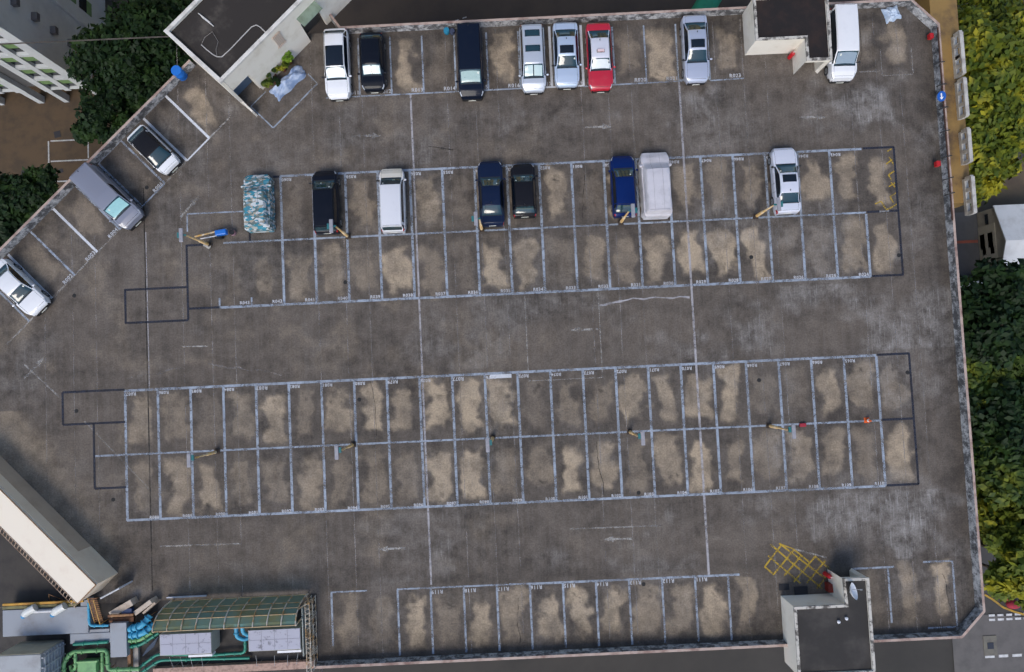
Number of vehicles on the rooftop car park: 19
